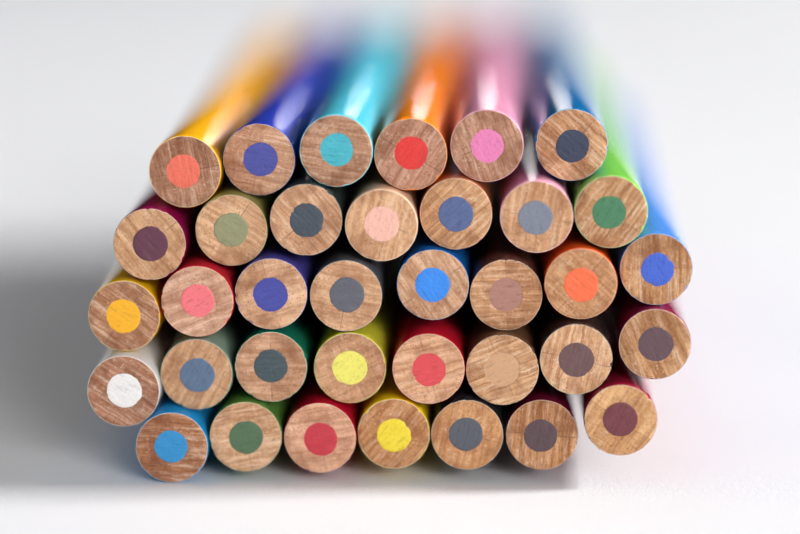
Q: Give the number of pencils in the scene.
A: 36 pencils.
